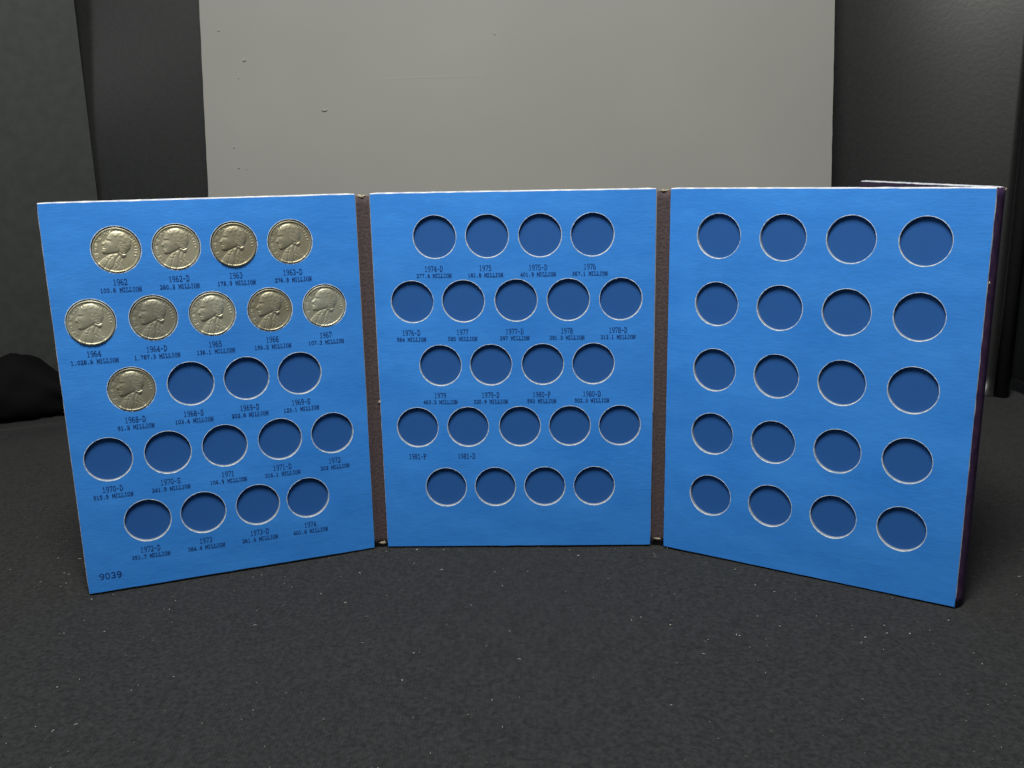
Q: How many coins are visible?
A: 10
